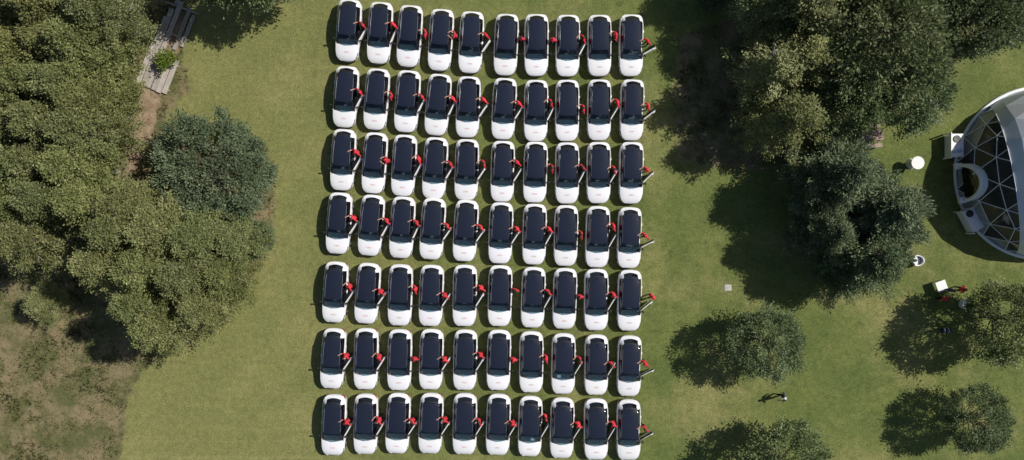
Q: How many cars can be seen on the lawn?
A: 70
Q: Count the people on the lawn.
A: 74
